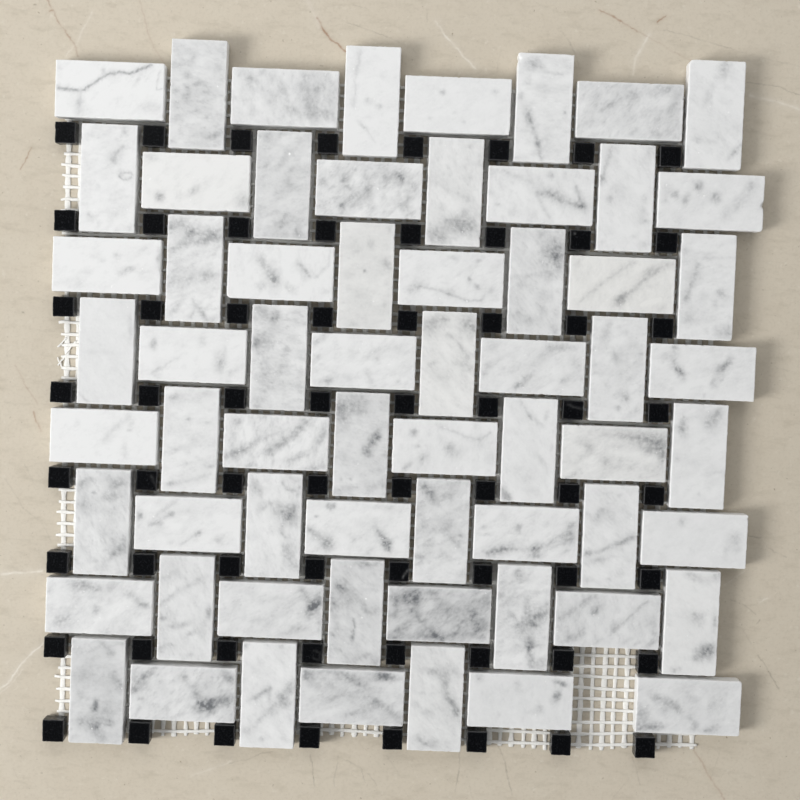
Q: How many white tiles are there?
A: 63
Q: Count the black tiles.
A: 64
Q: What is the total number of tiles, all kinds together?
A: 127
